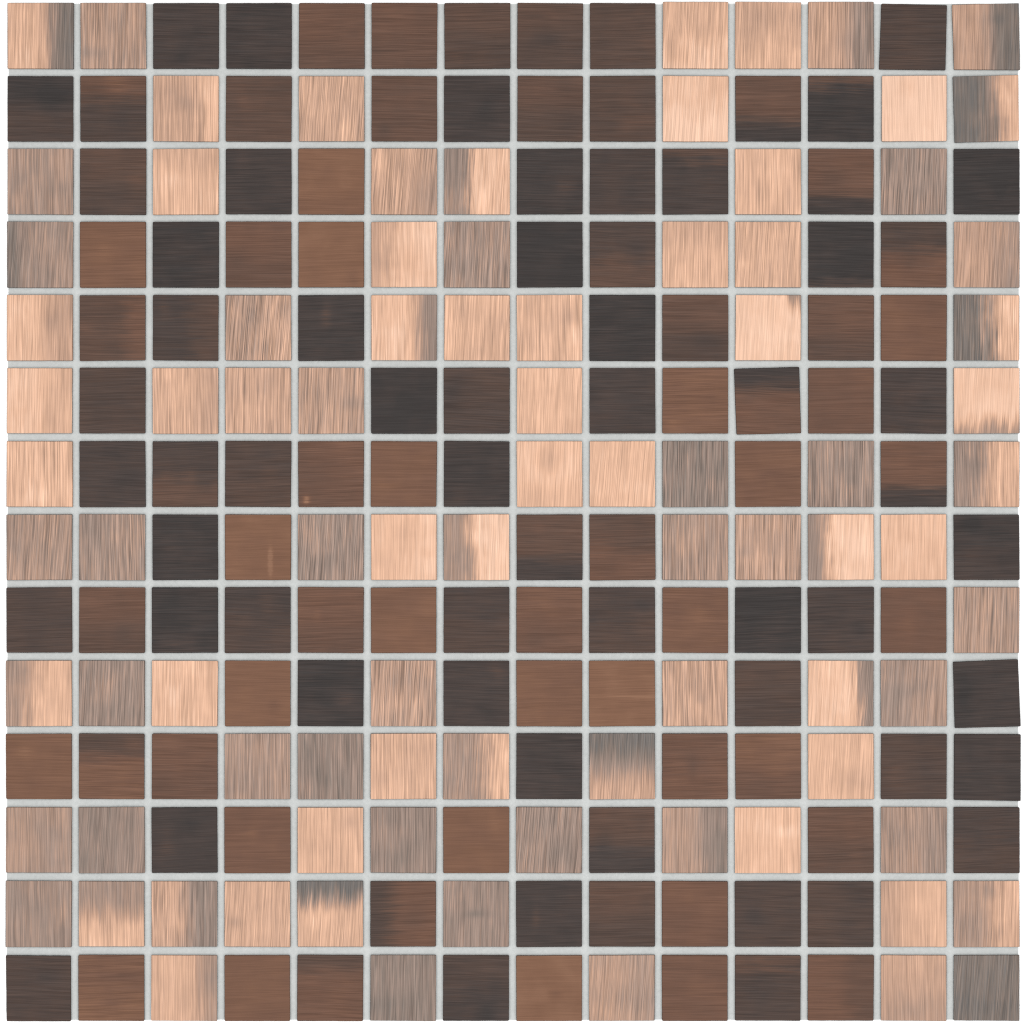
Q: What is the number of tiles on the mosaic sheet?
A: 196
